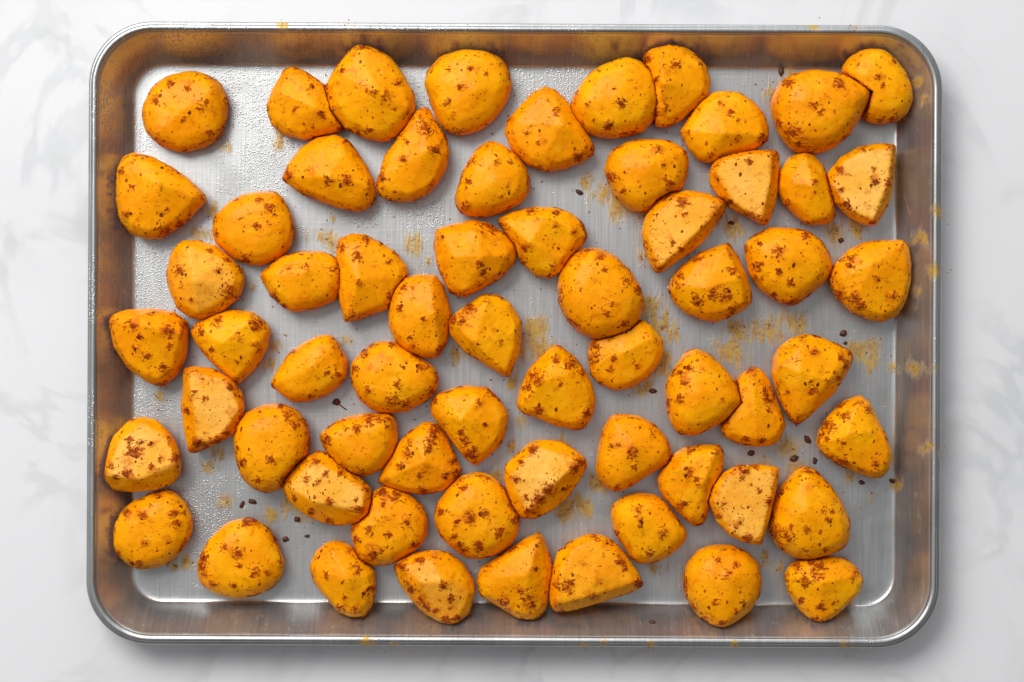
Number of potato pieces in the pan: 64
